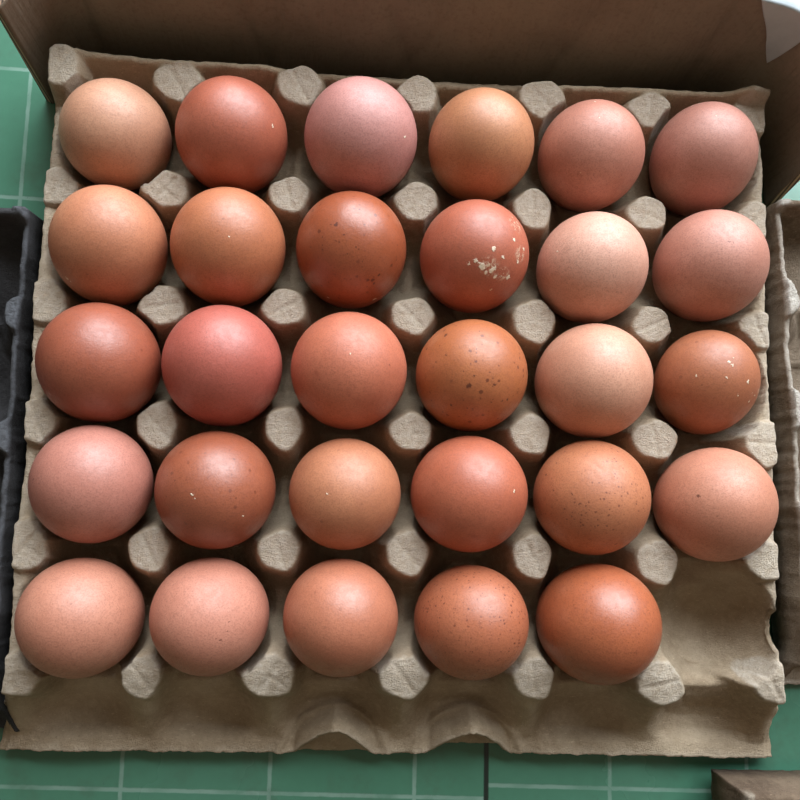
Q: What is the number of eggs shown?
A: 29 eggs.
